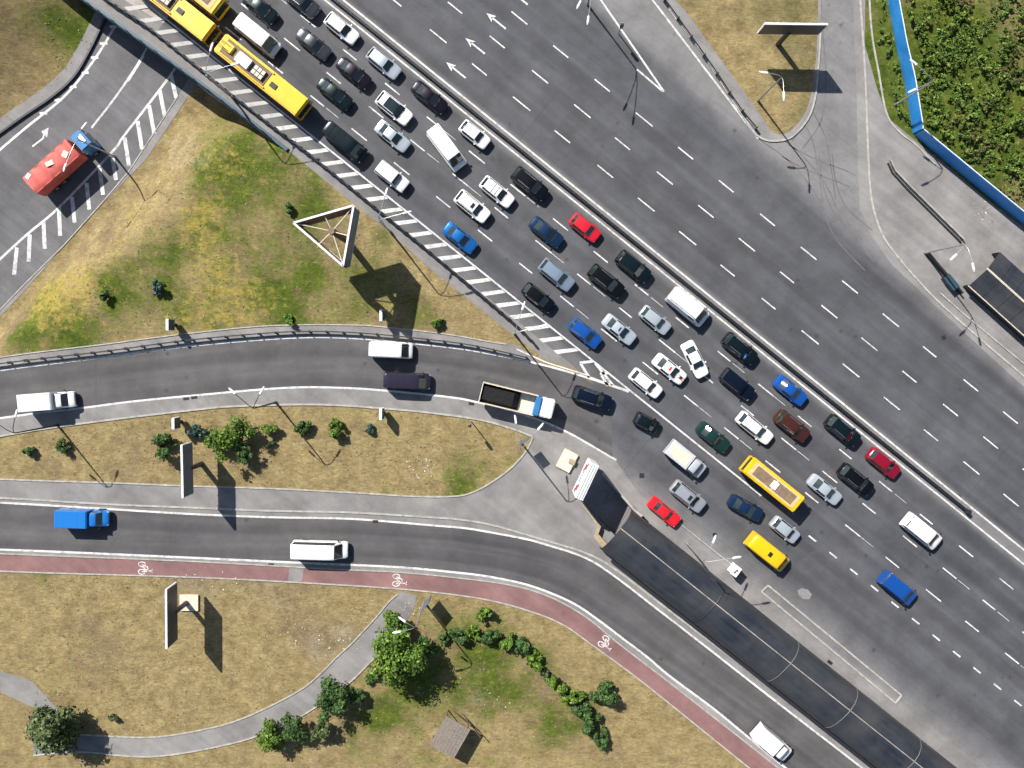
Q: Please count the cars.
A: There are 44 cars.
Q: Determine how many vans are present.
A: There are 14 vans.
